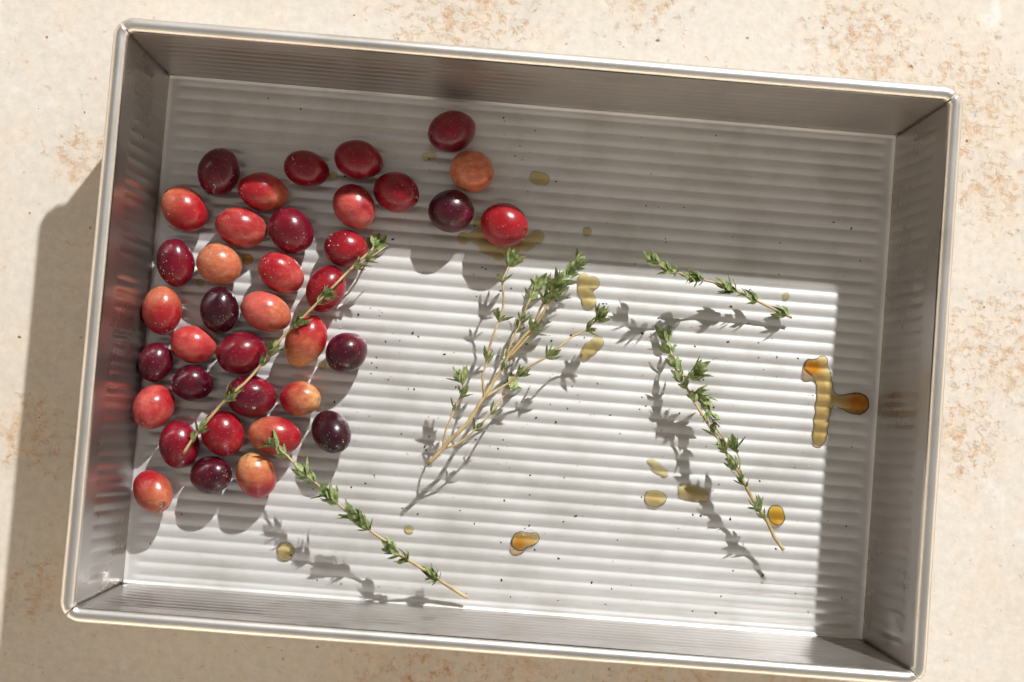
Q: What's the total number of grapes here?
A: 37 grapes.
